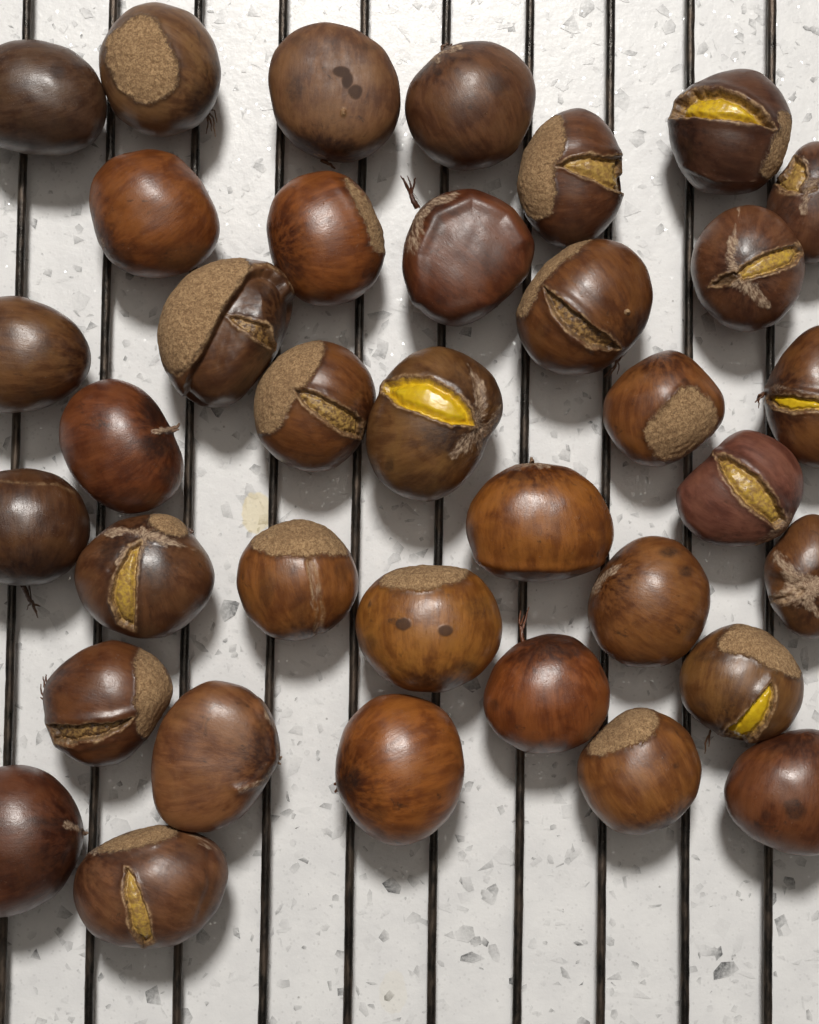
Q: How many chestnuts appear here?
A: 36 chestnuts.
